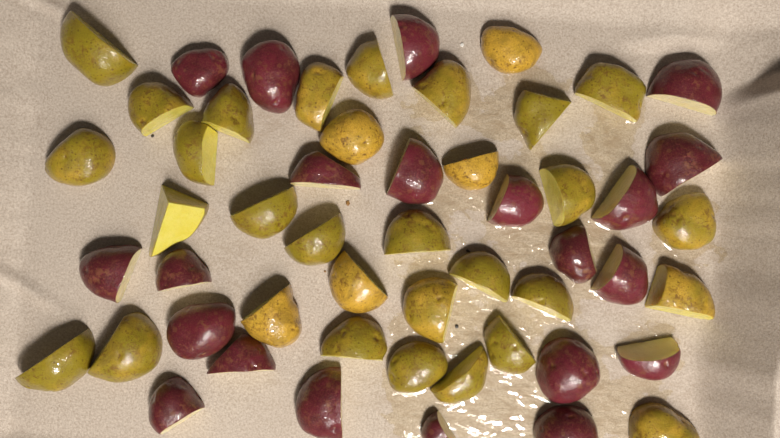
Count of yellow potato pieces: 32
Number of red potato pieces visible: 21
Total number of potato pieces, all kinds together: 53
